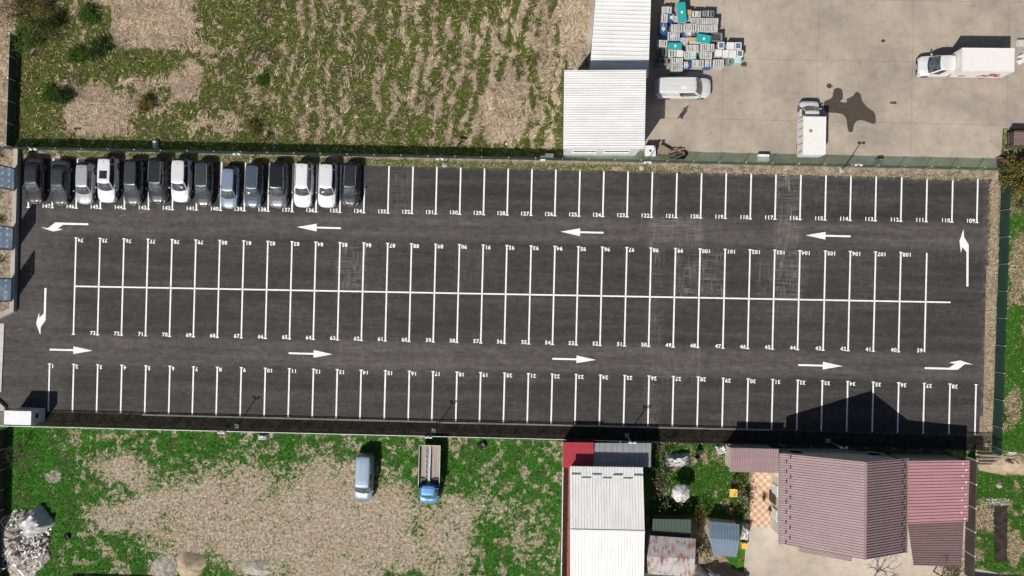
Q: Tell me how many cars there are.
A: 14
